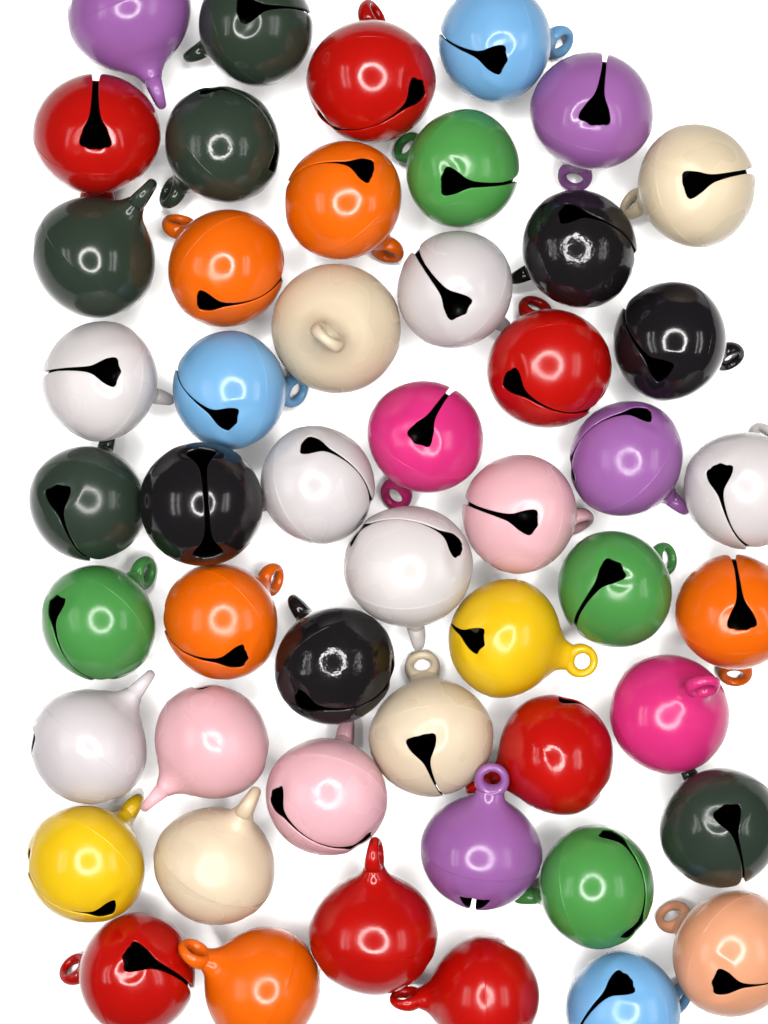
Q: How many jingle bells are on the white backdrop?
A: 50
